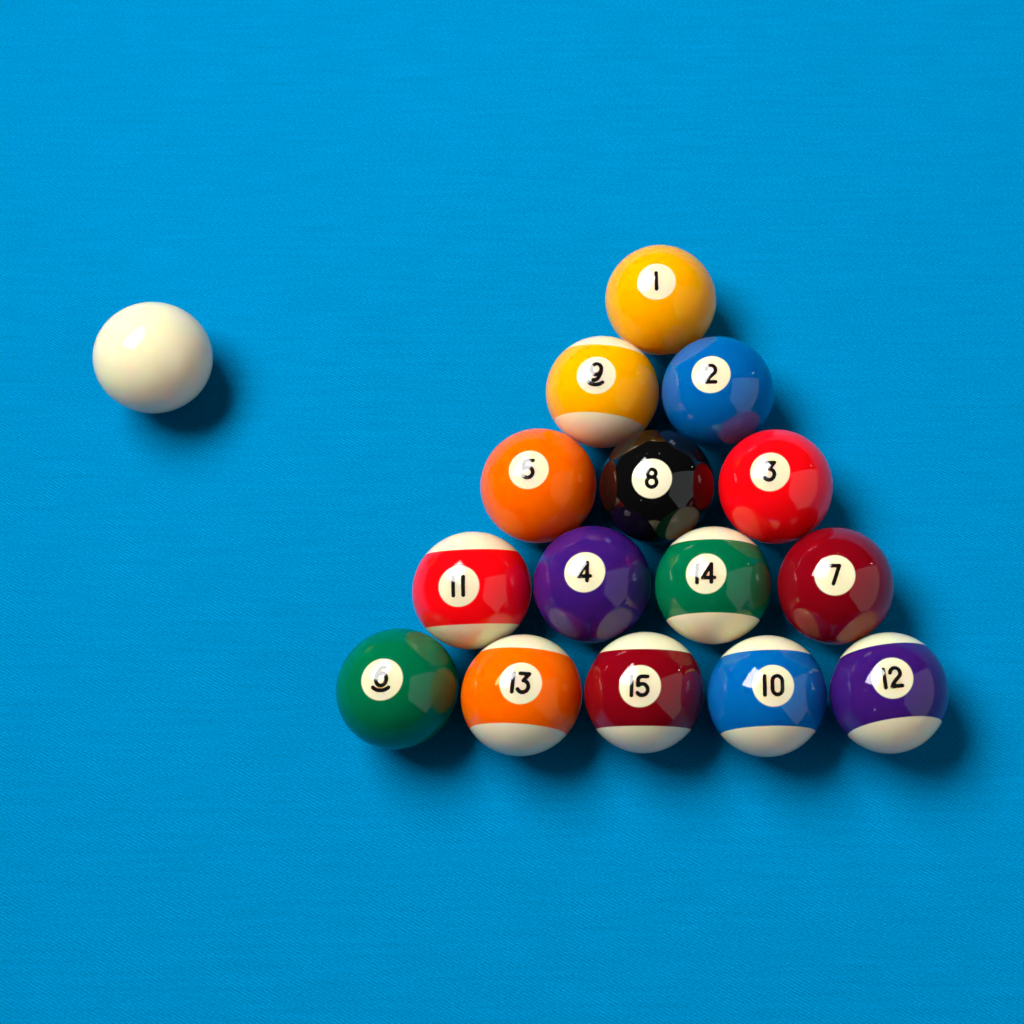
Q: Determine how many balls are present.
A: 16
